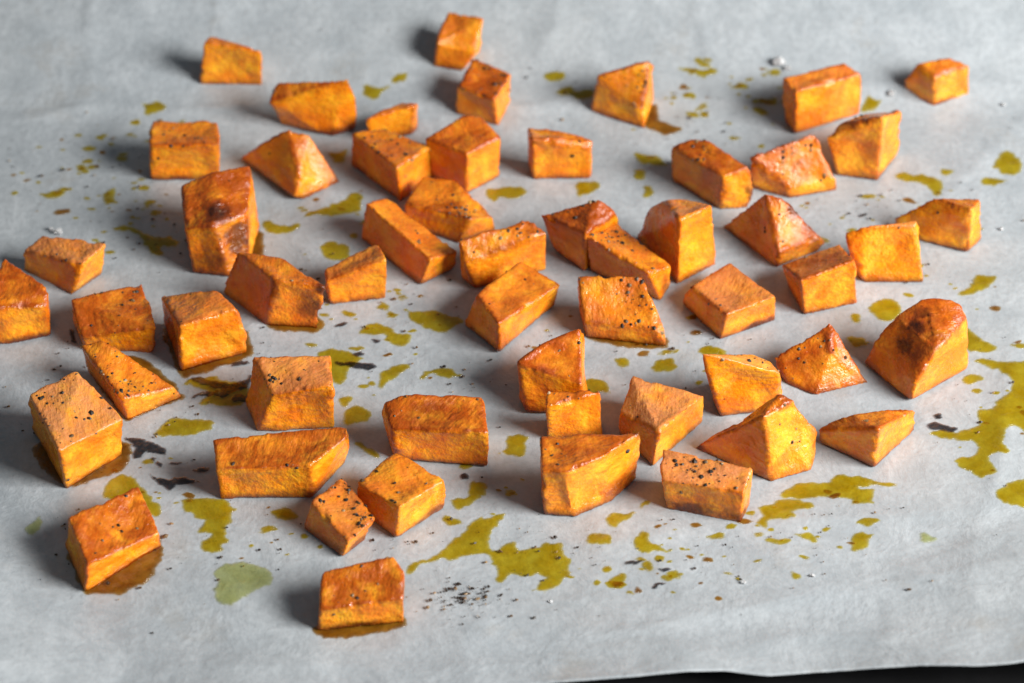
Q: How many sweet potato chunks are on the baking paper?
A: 55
